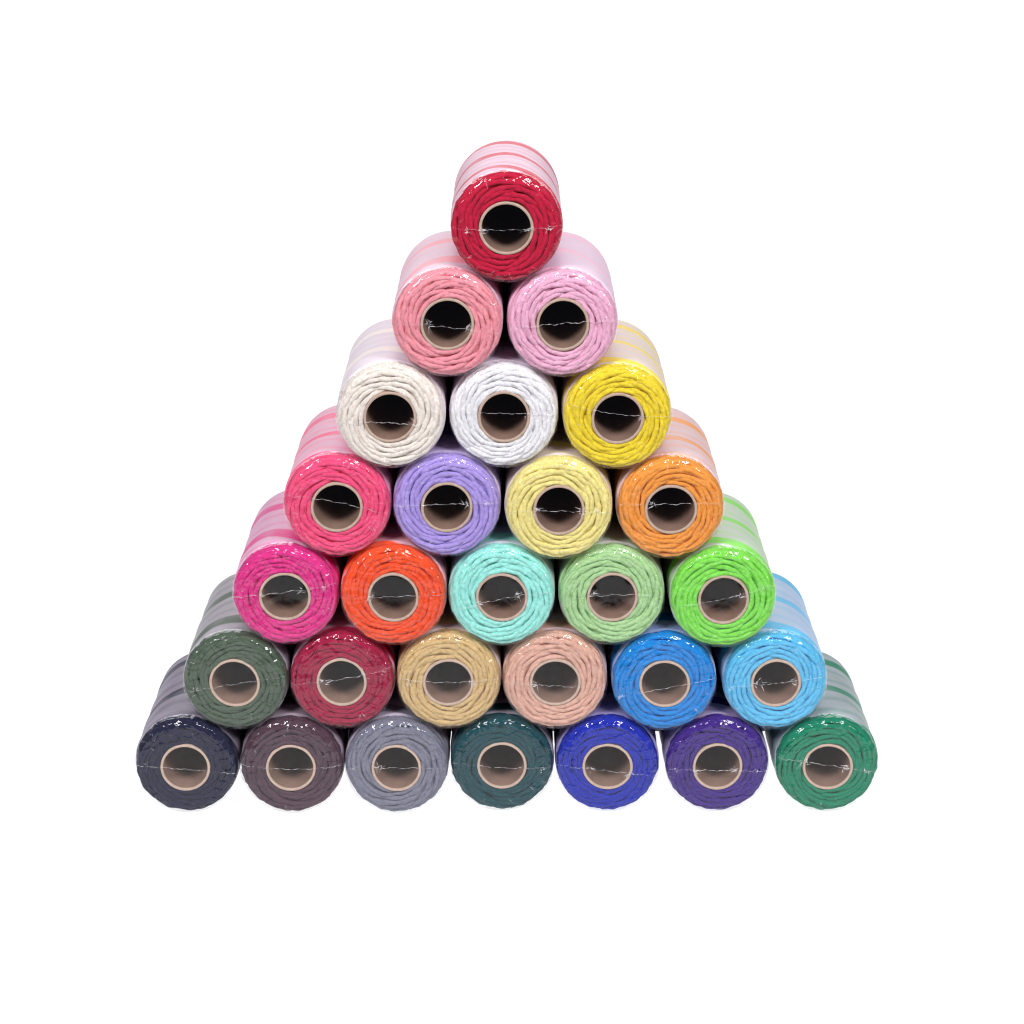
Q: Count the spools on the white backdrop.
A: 28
